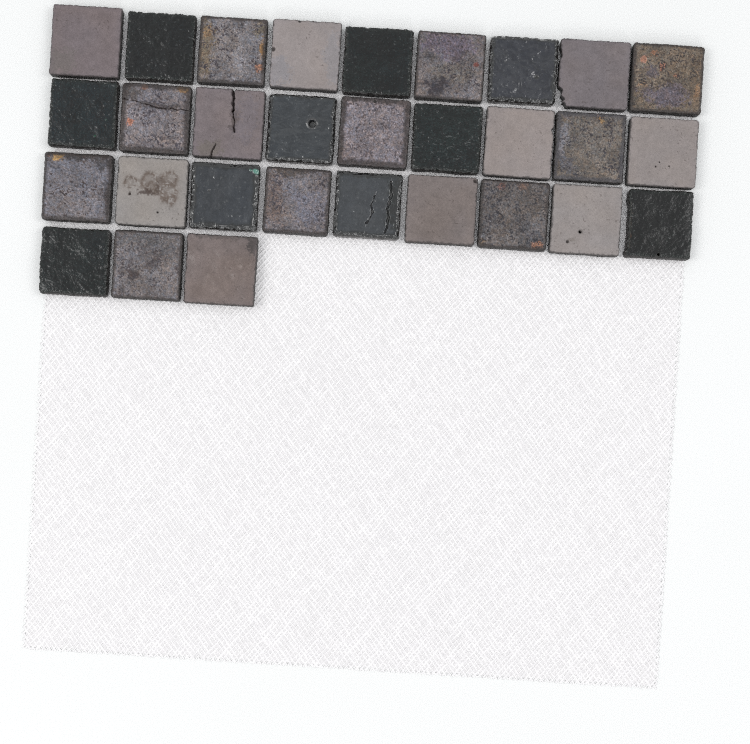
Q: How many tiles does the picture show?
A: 30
